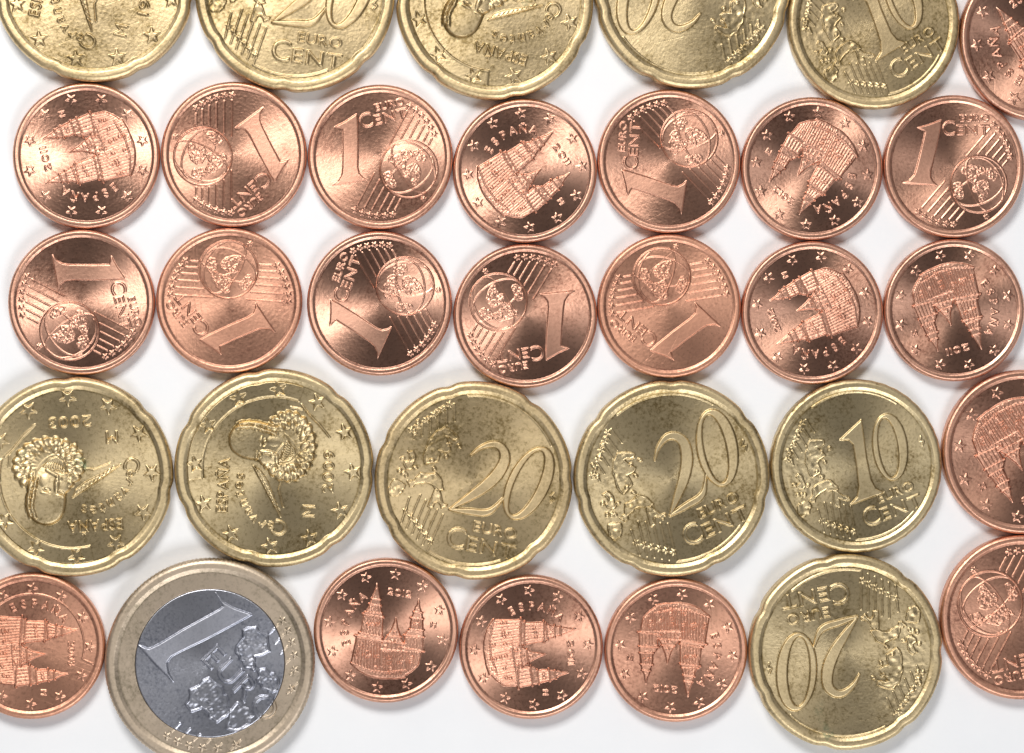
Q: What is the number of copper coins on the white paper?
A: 21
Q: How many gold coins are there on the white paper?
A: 11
